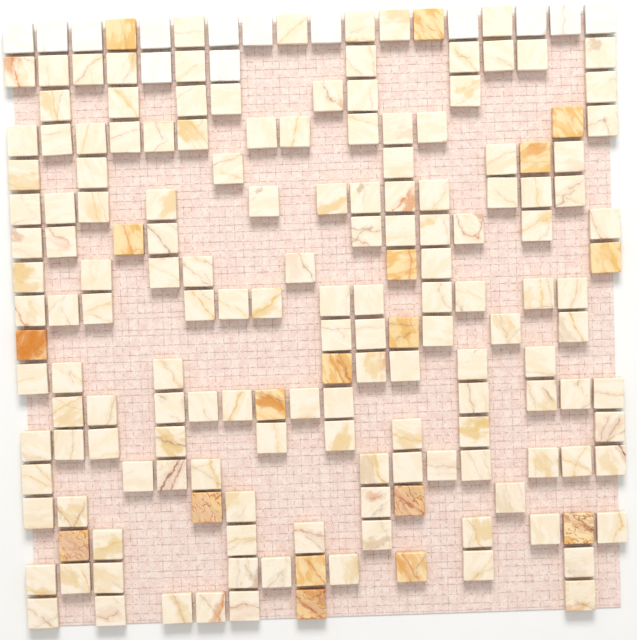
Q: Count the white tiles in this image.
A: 13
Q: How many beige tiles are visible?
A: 149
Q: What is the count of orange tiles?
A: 18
